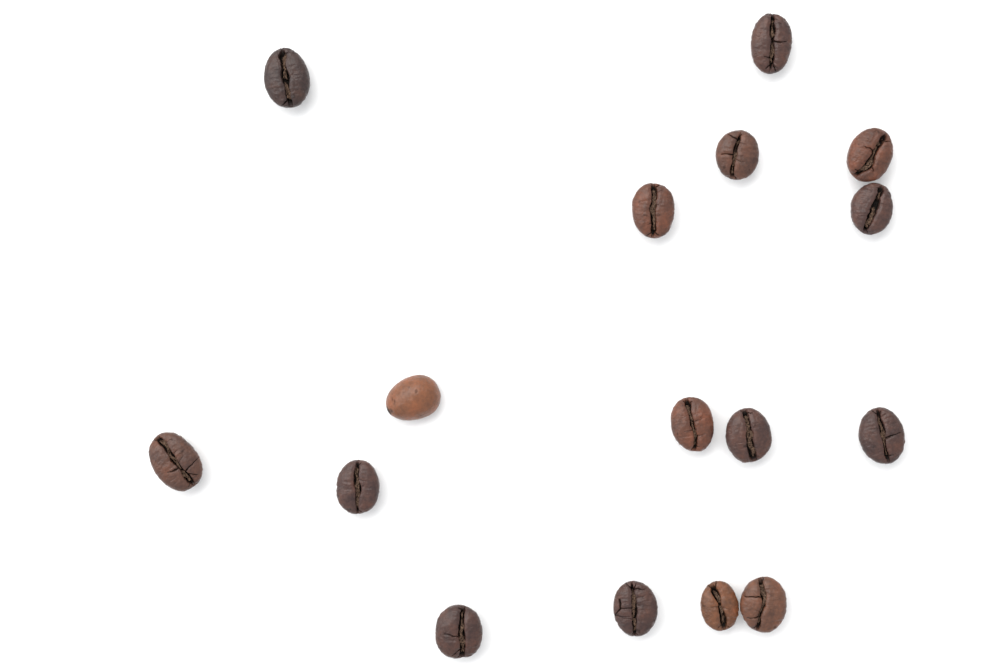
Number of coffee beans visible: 16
